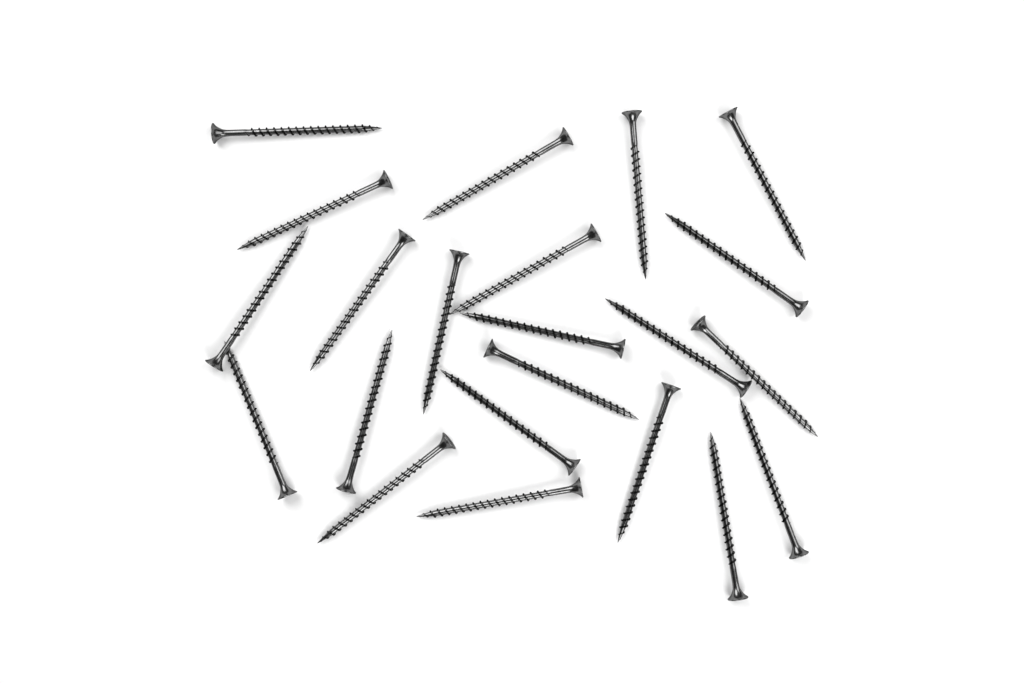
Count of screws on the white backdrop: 22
